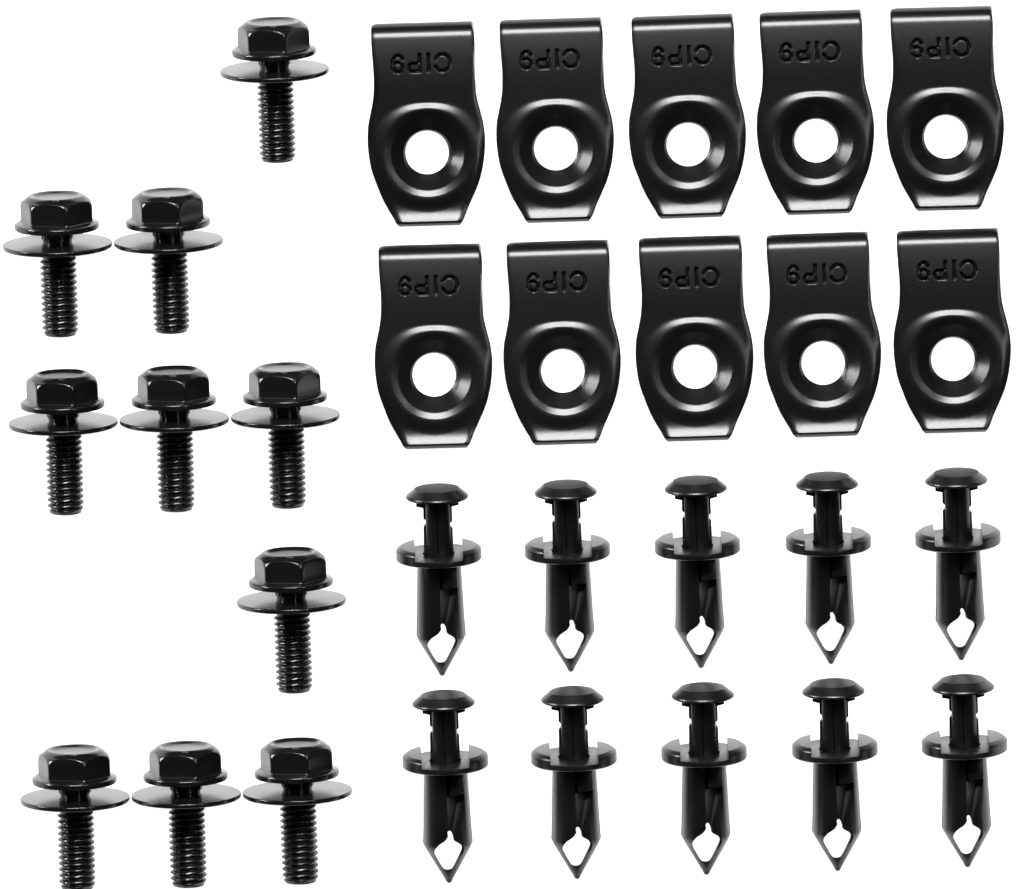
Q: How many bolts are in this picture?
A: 10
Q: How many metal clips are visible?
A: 10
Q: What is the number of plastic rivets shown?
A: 10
